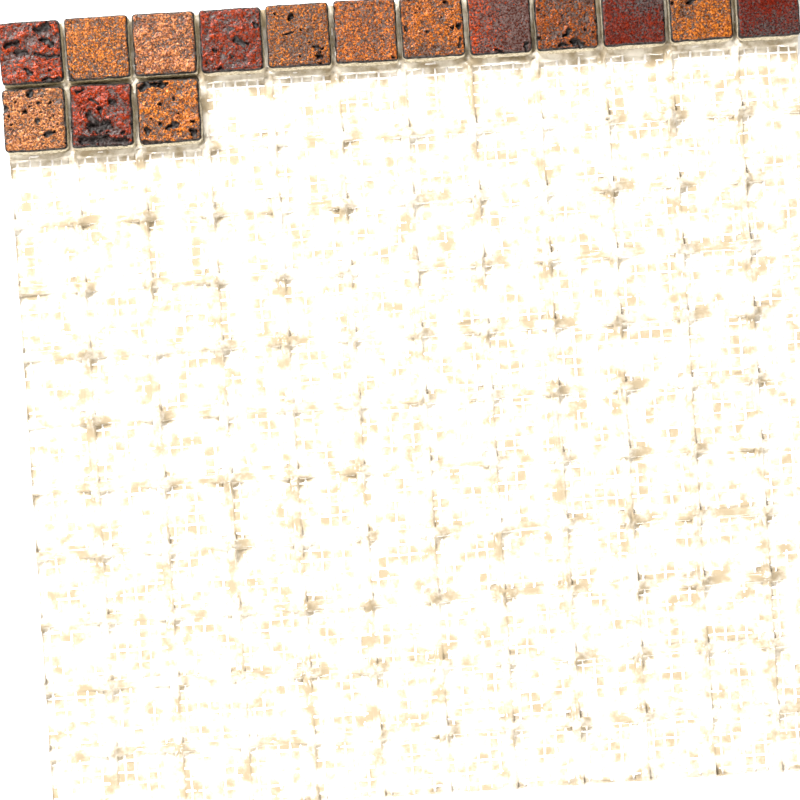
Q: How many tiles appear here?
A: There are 15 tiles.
